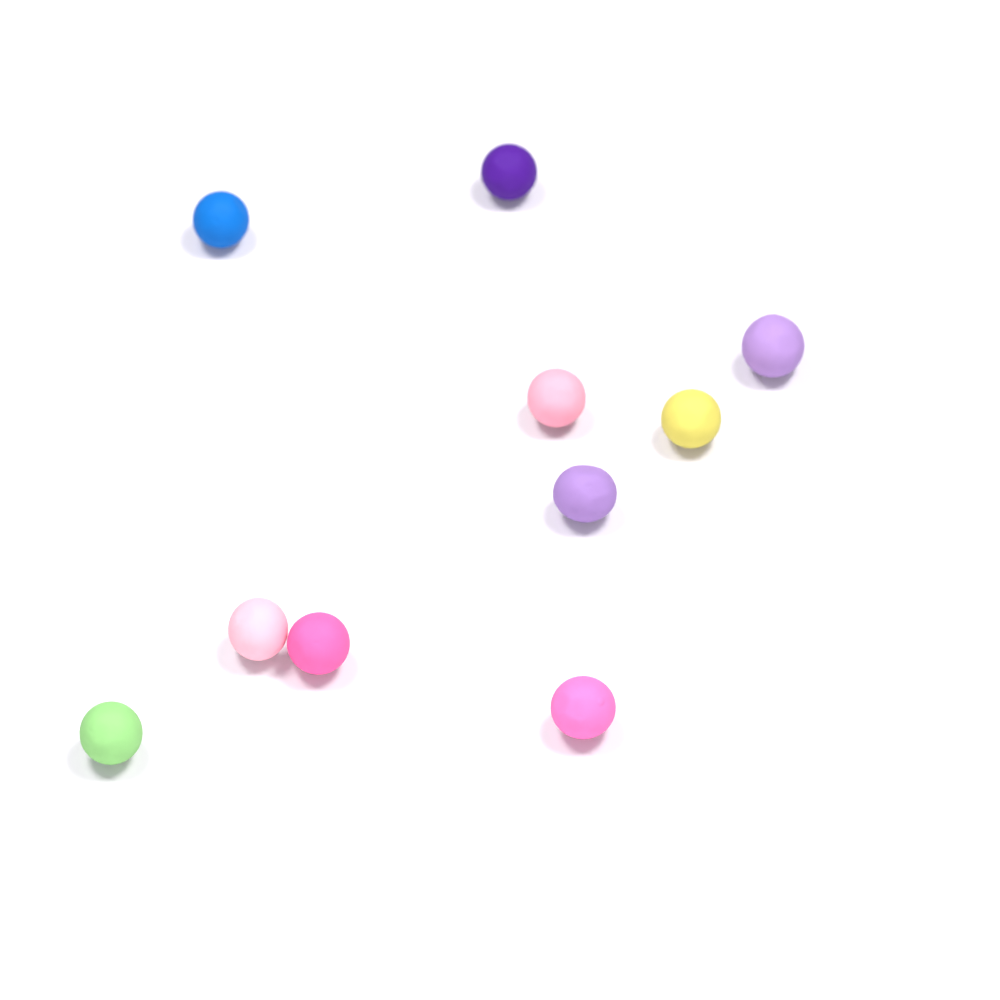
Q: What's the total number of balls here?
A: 10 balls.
